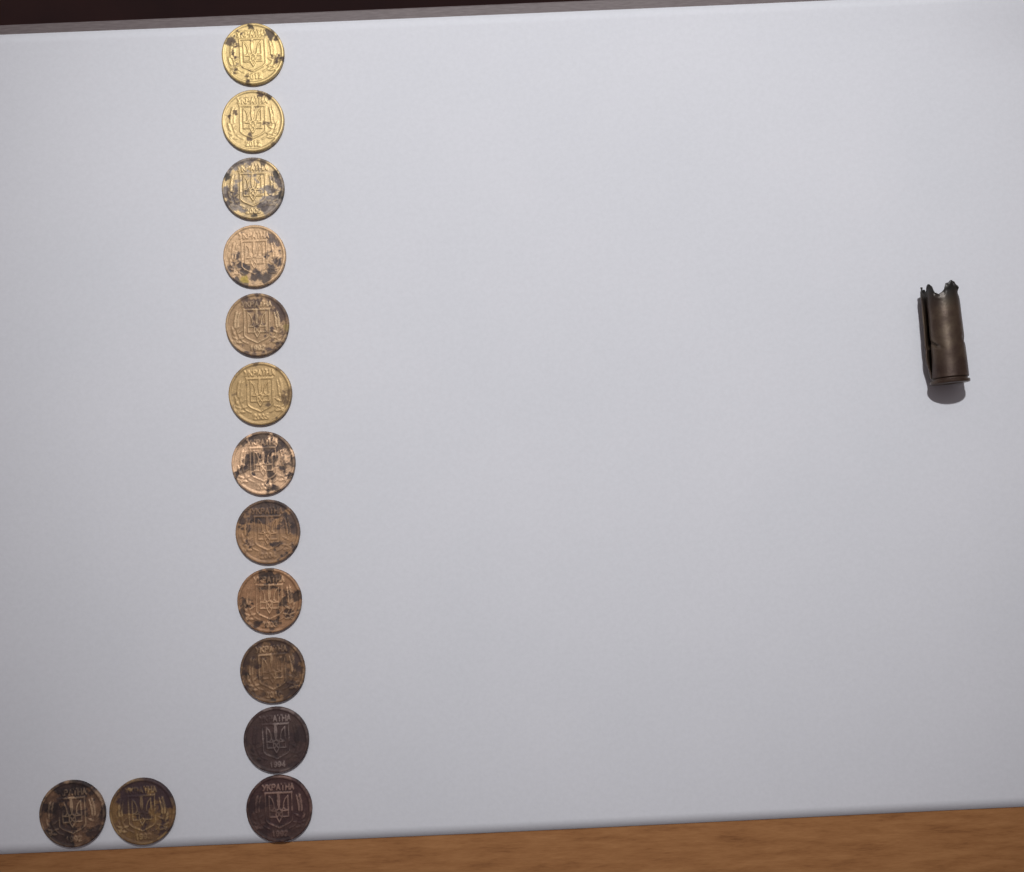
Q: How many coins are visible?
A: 14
